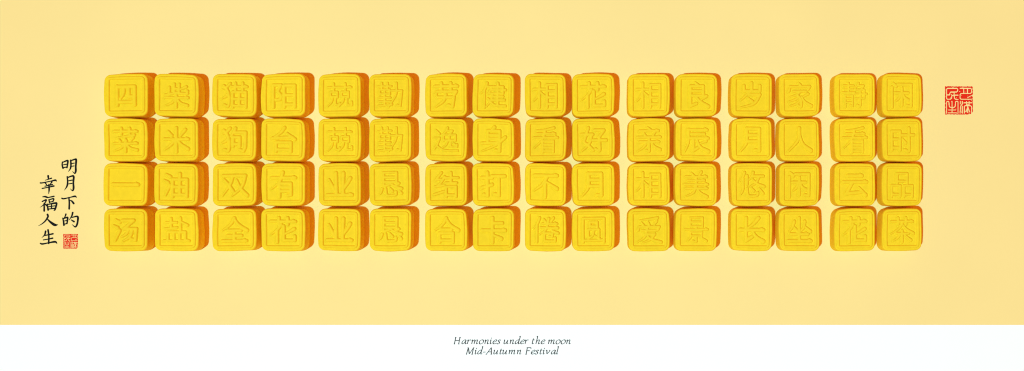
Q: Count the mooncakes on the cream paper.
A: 64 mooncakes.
